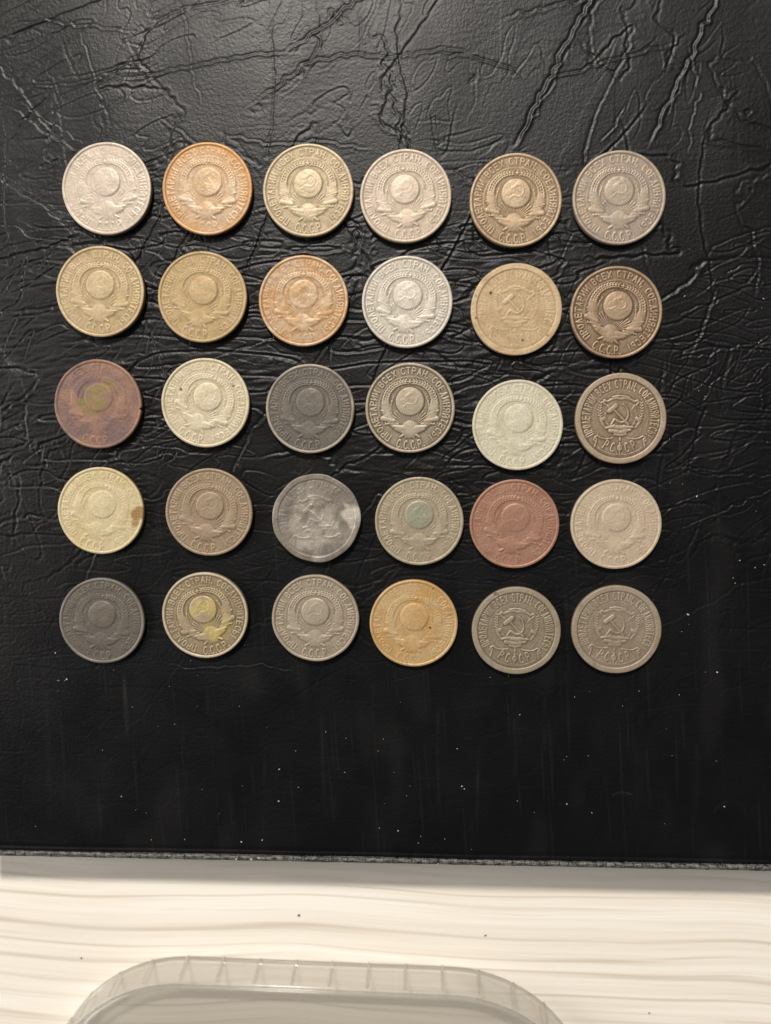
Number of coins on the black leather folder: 30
